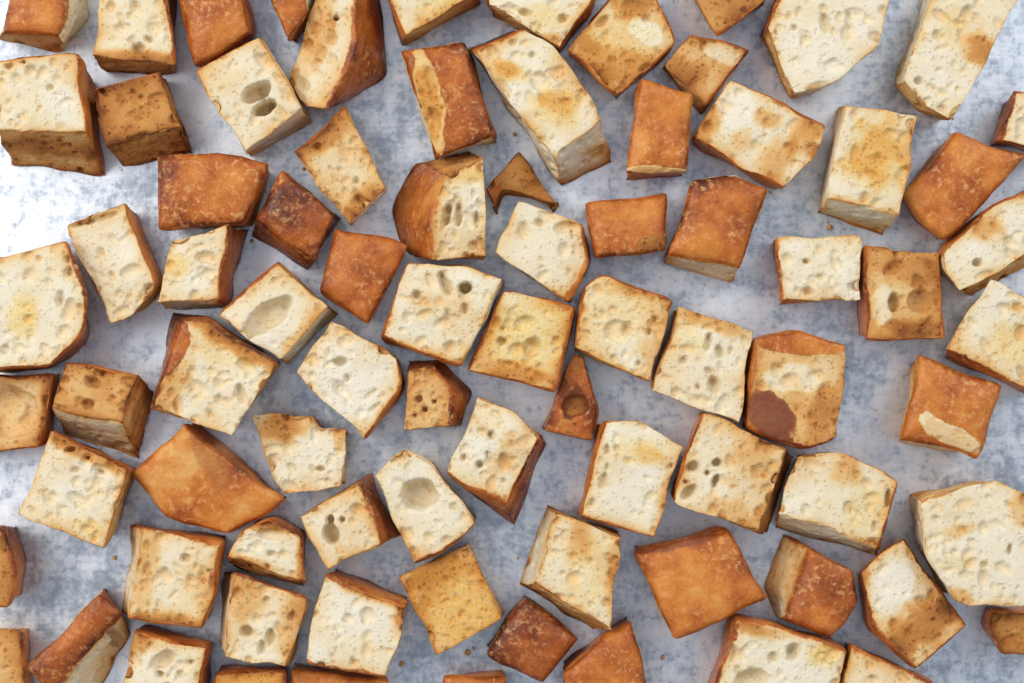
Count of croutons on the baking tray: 82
